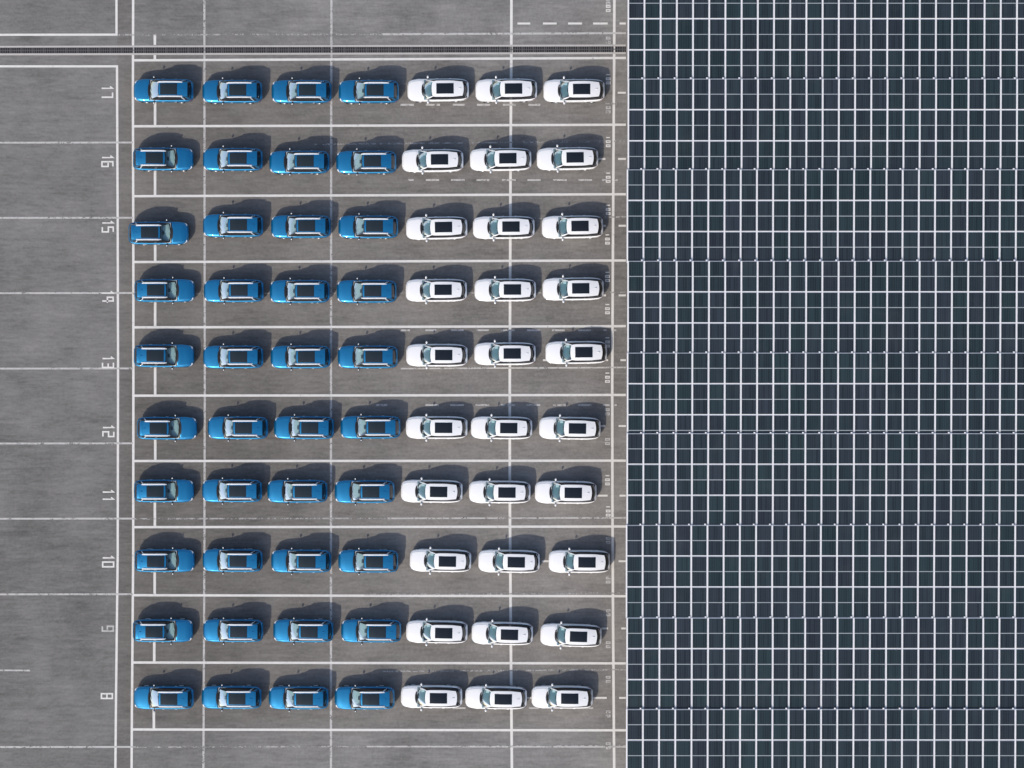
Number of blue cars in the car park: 40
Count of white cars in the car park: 30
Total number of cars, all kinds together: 70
